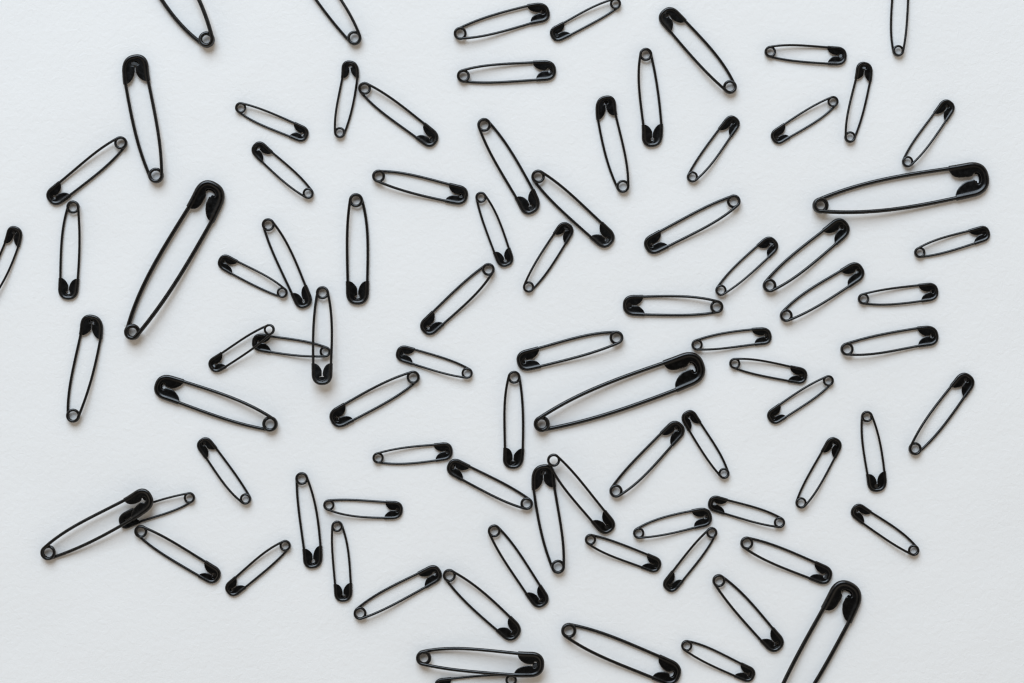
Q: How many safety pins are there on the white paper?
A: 86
